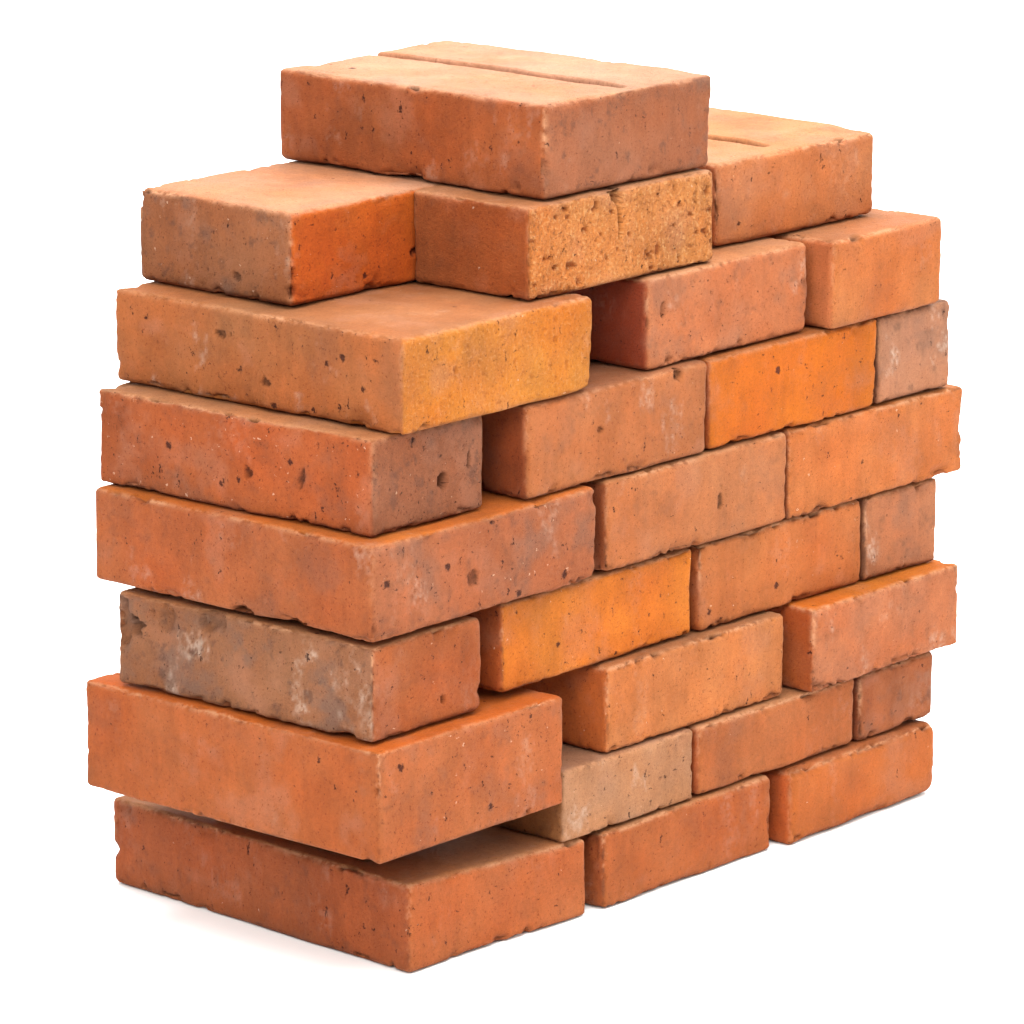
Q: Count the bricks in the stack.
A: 27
